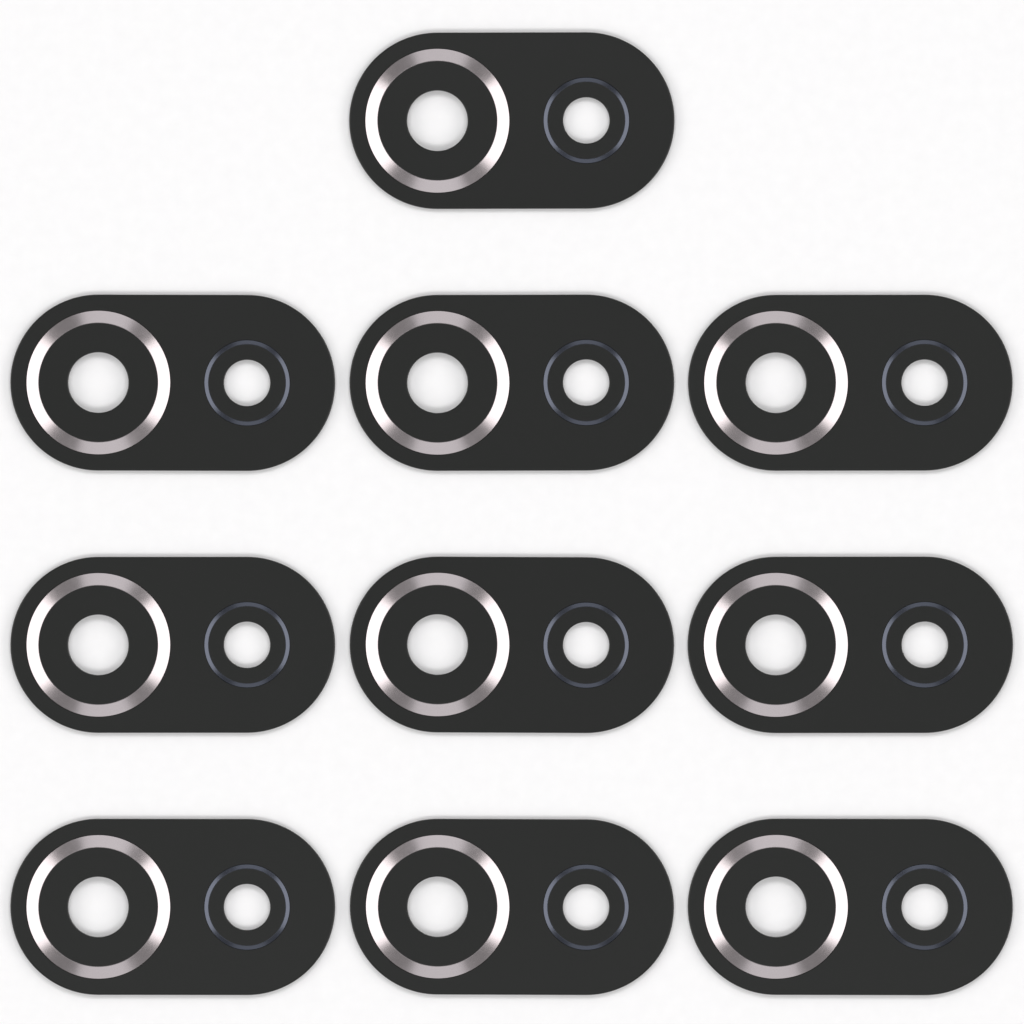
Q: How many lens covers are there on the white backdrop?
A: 10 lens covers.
